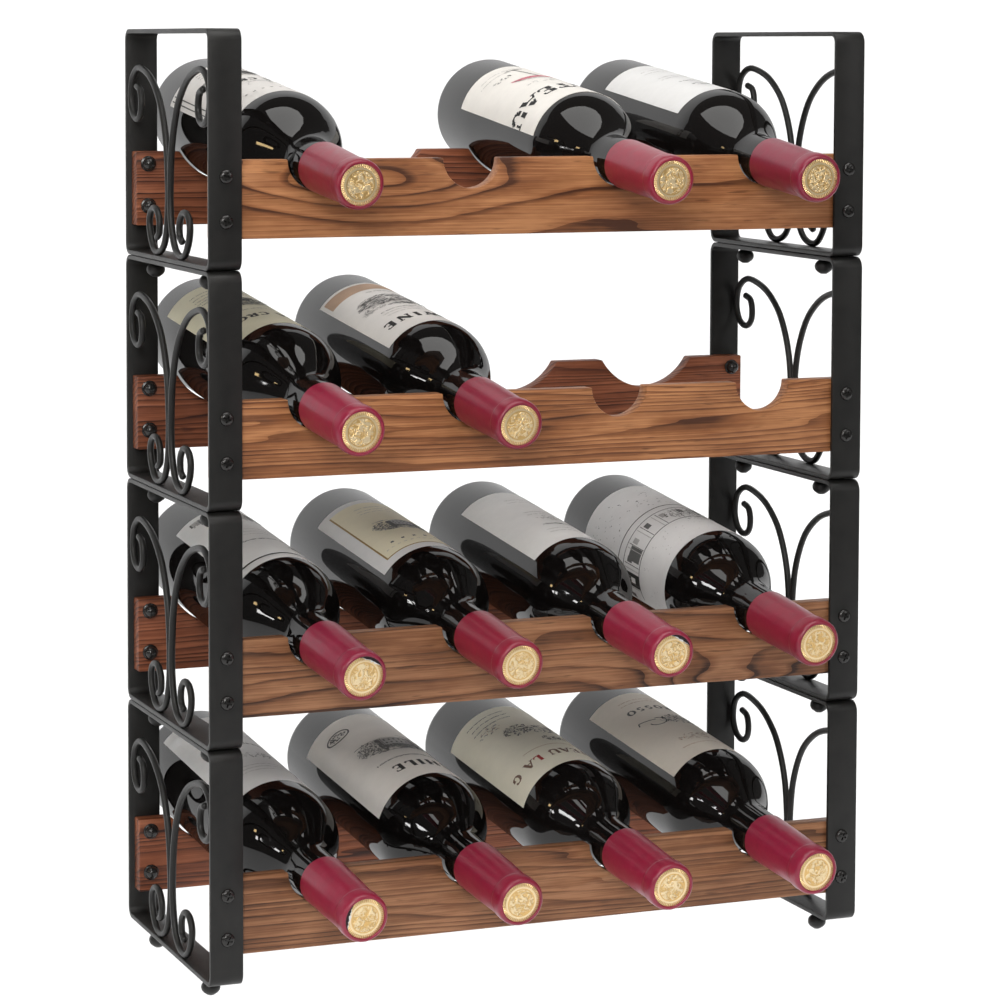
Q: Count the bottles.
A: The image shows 13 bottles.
